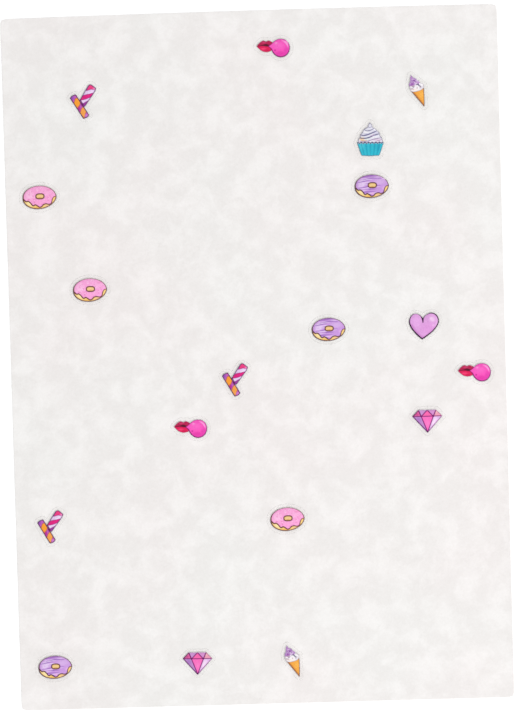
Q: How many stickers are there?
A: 18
